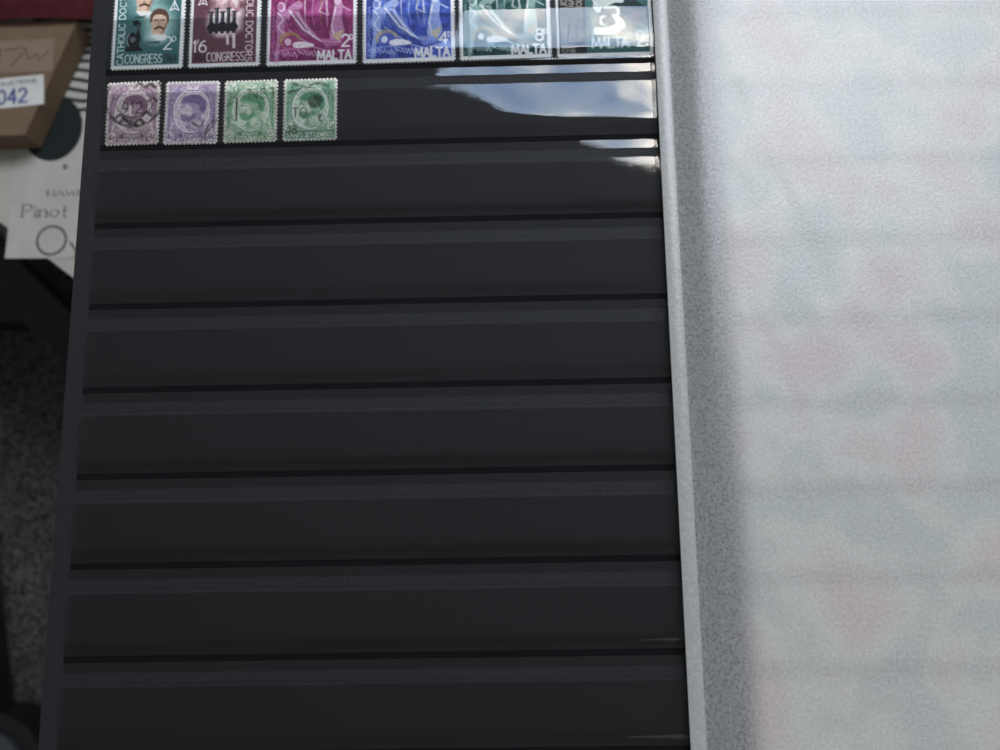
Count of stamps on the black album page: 10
